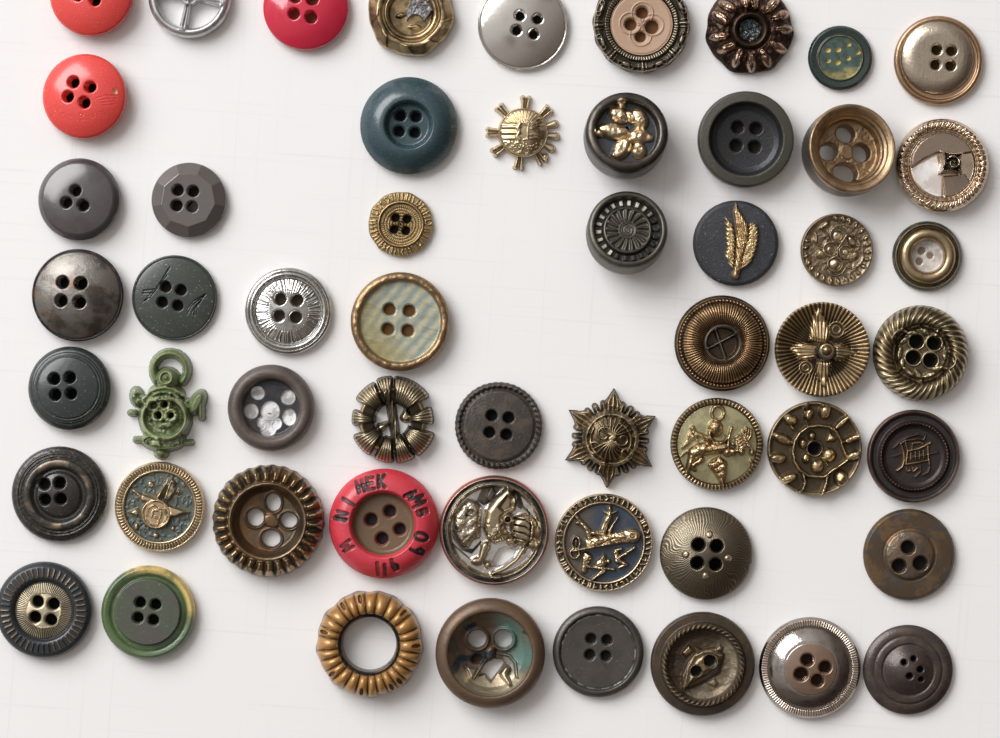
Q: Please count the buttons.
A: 55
